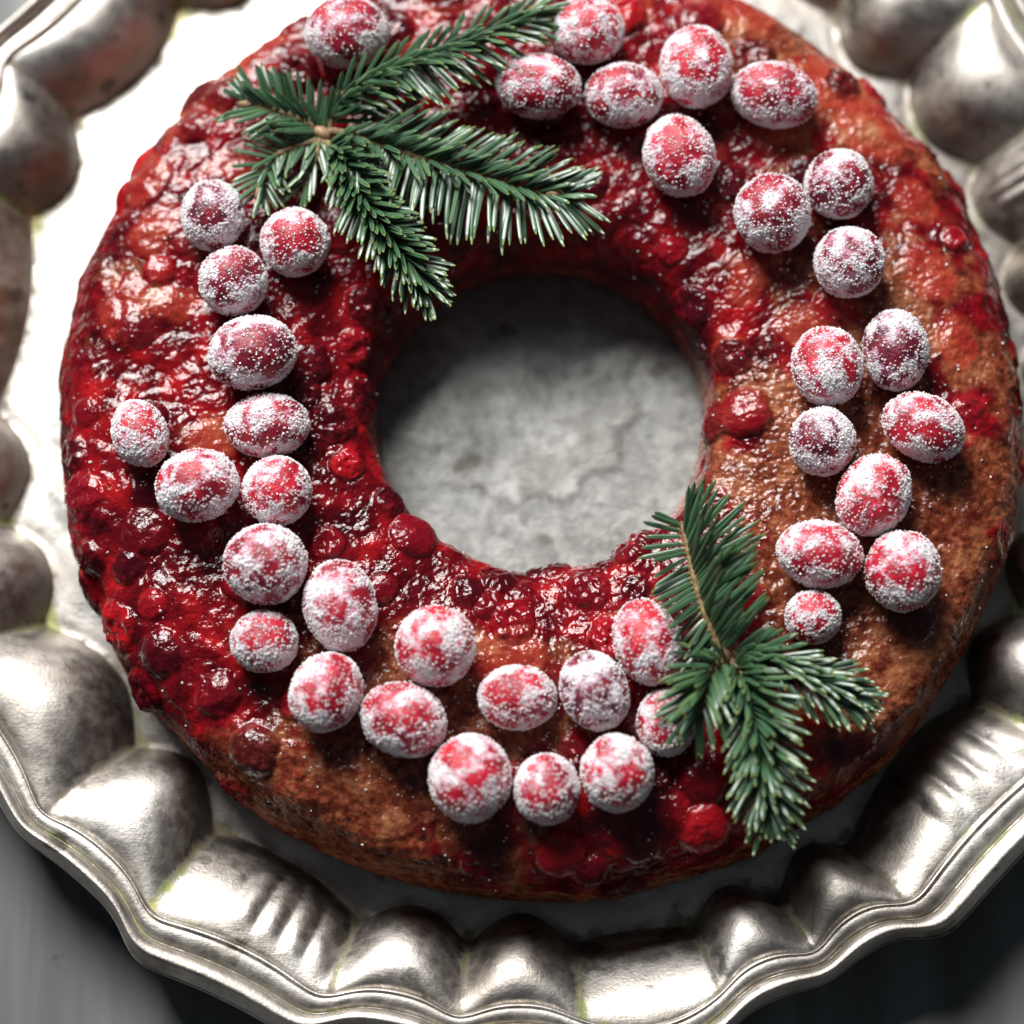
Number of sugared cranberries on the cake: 39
